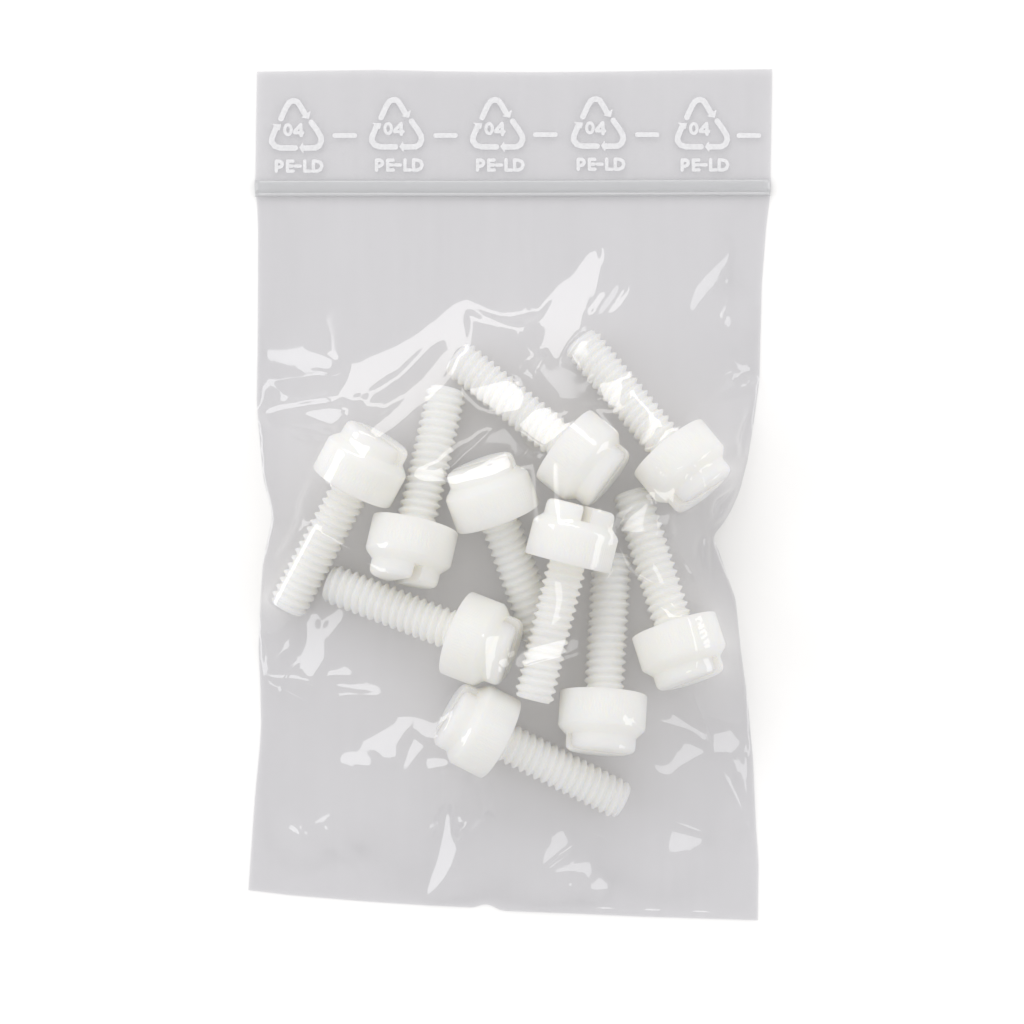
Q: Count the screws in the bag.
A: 10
